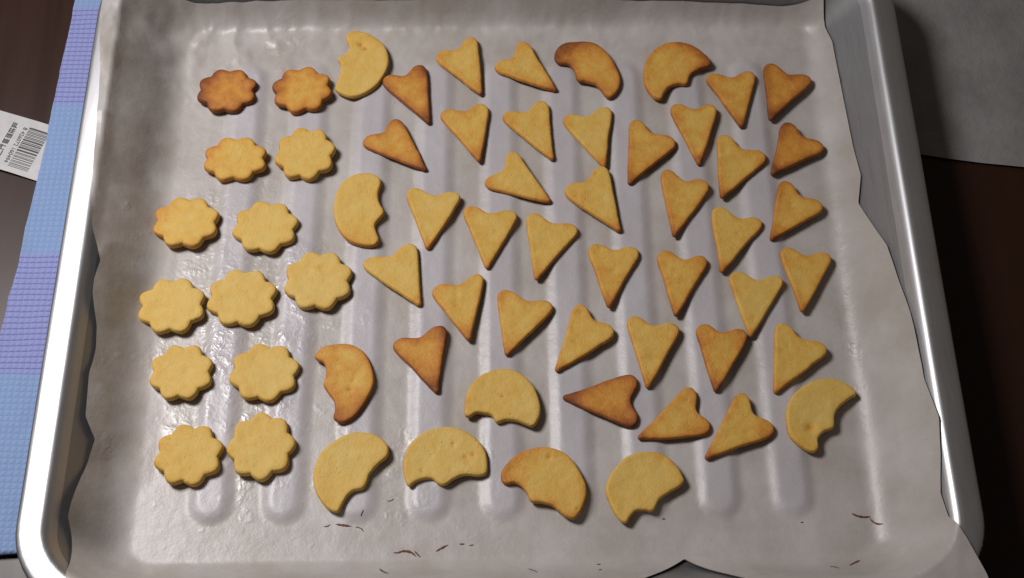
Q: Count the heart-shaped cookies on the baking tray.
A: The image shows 36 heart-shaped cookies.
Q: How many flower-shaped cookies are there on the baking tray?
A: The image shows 13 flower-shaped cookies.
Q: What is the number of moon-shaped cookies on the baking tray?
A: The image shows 11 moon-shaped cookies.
